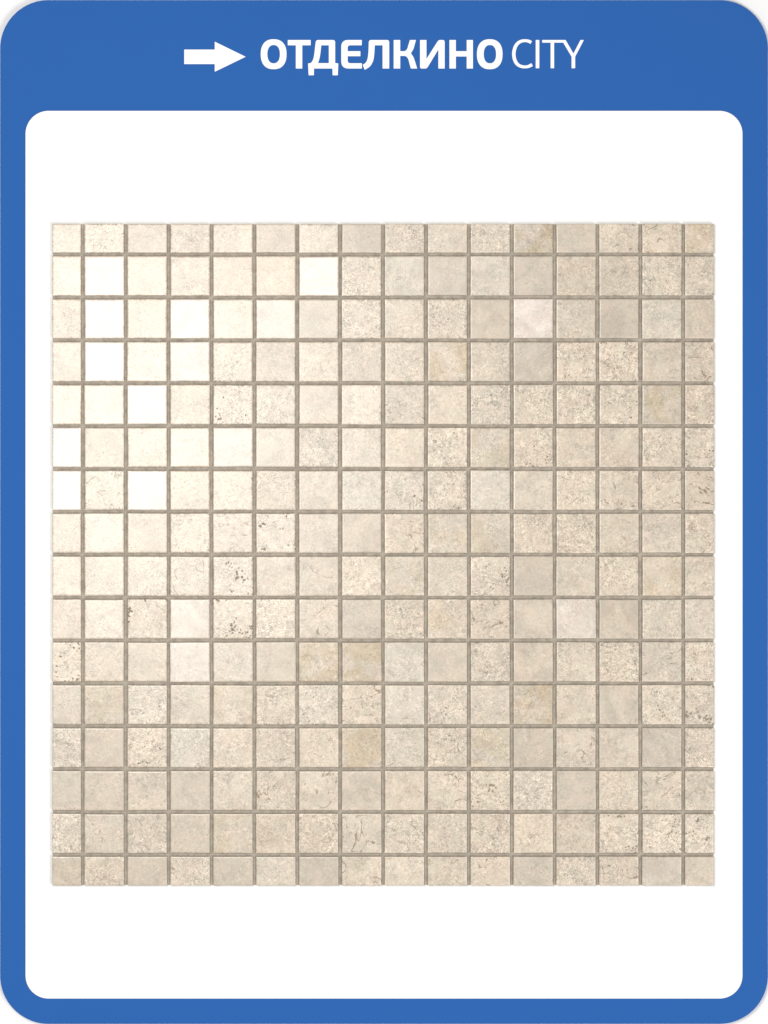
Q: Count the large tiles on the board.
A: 196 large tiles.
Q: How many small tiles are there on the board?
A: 60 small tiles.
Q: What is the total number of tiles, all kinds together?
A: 256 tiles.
